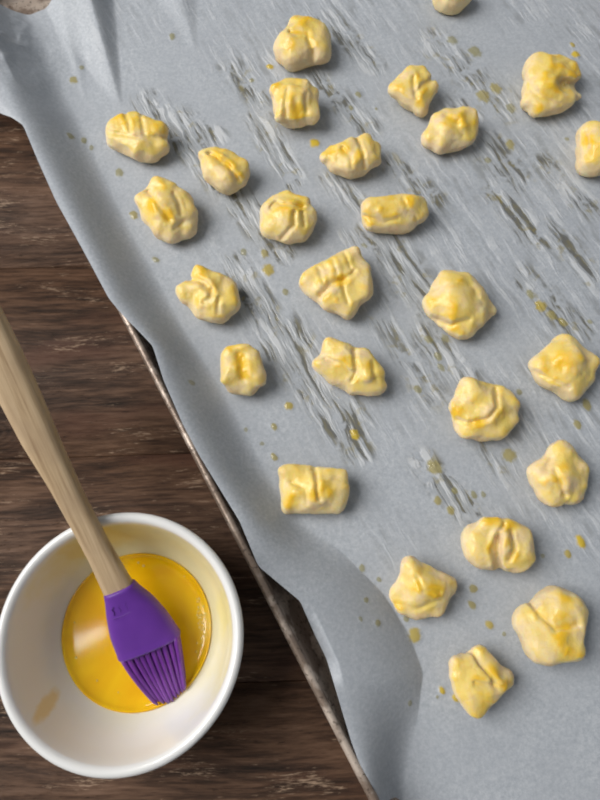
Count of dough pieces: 26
